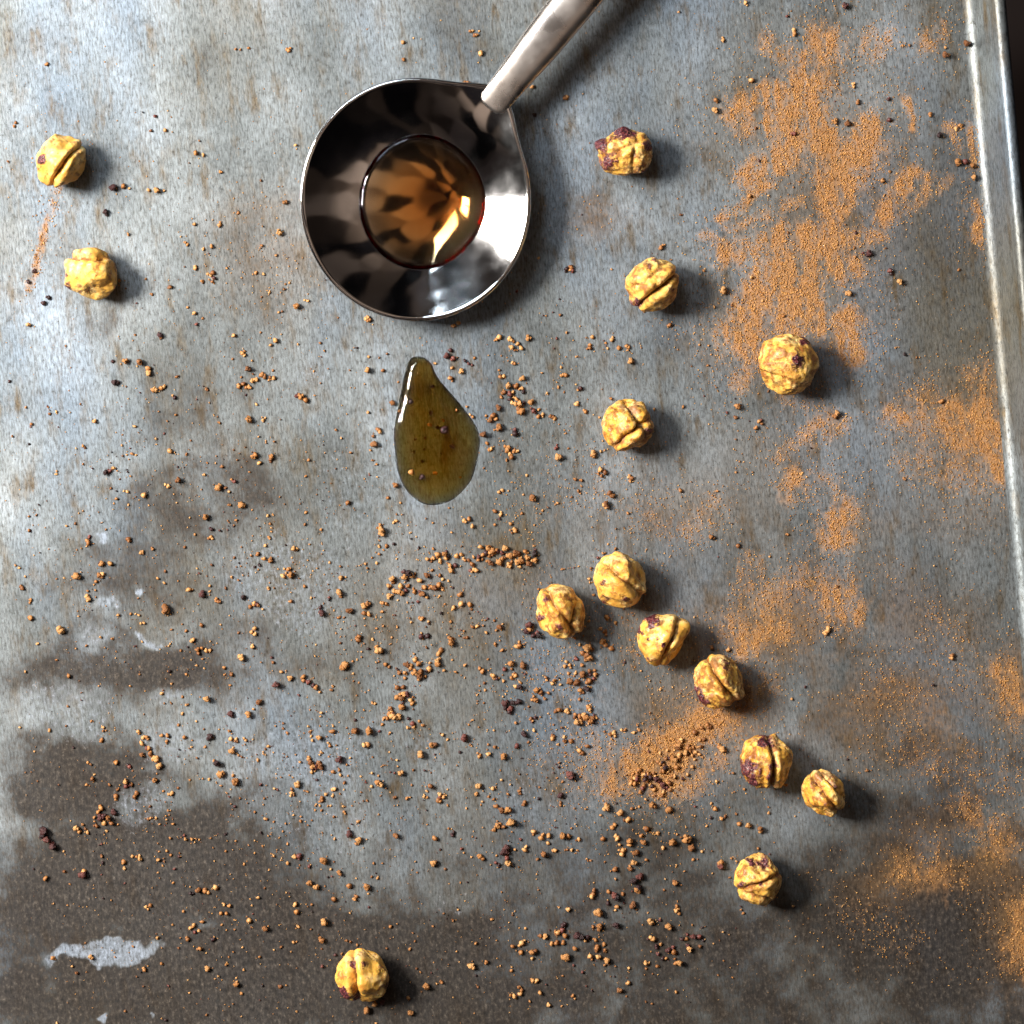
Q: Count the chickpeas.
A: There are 14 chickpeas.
